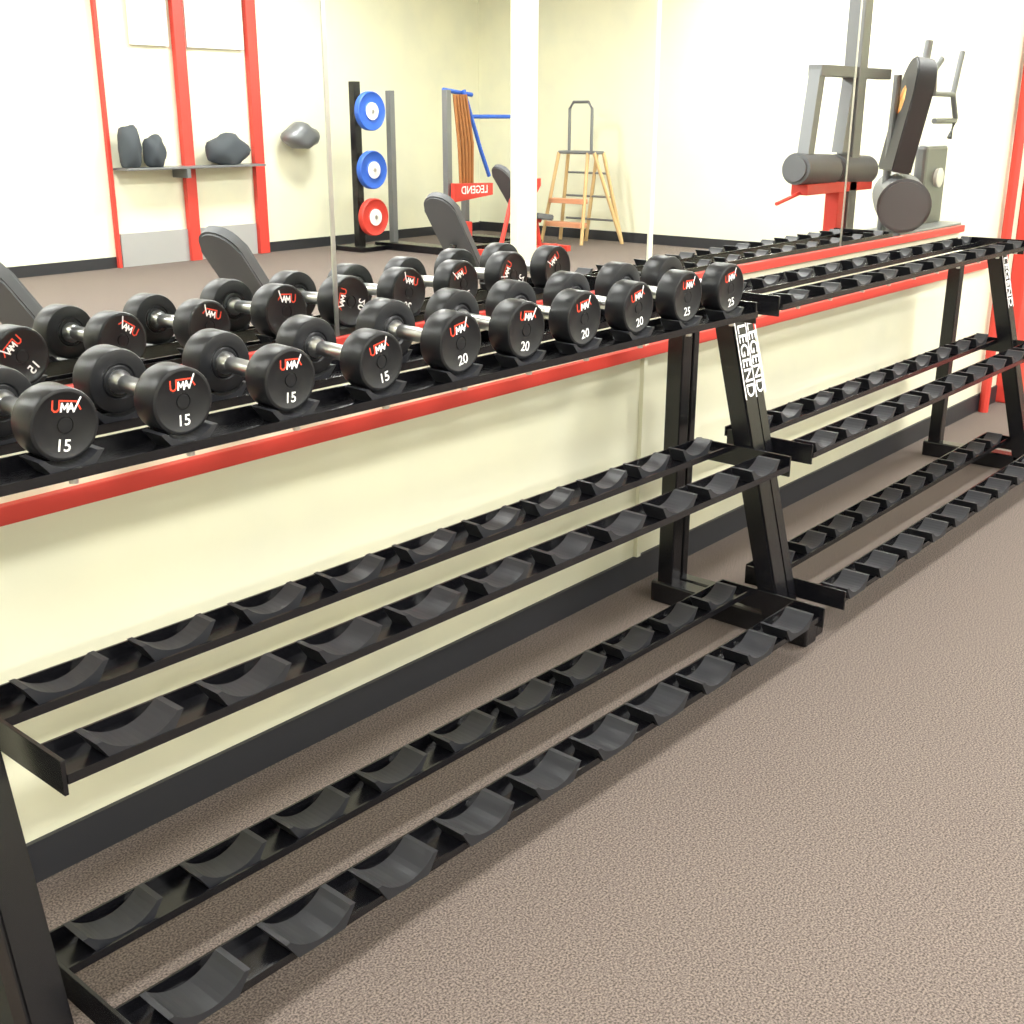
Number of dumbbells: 10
